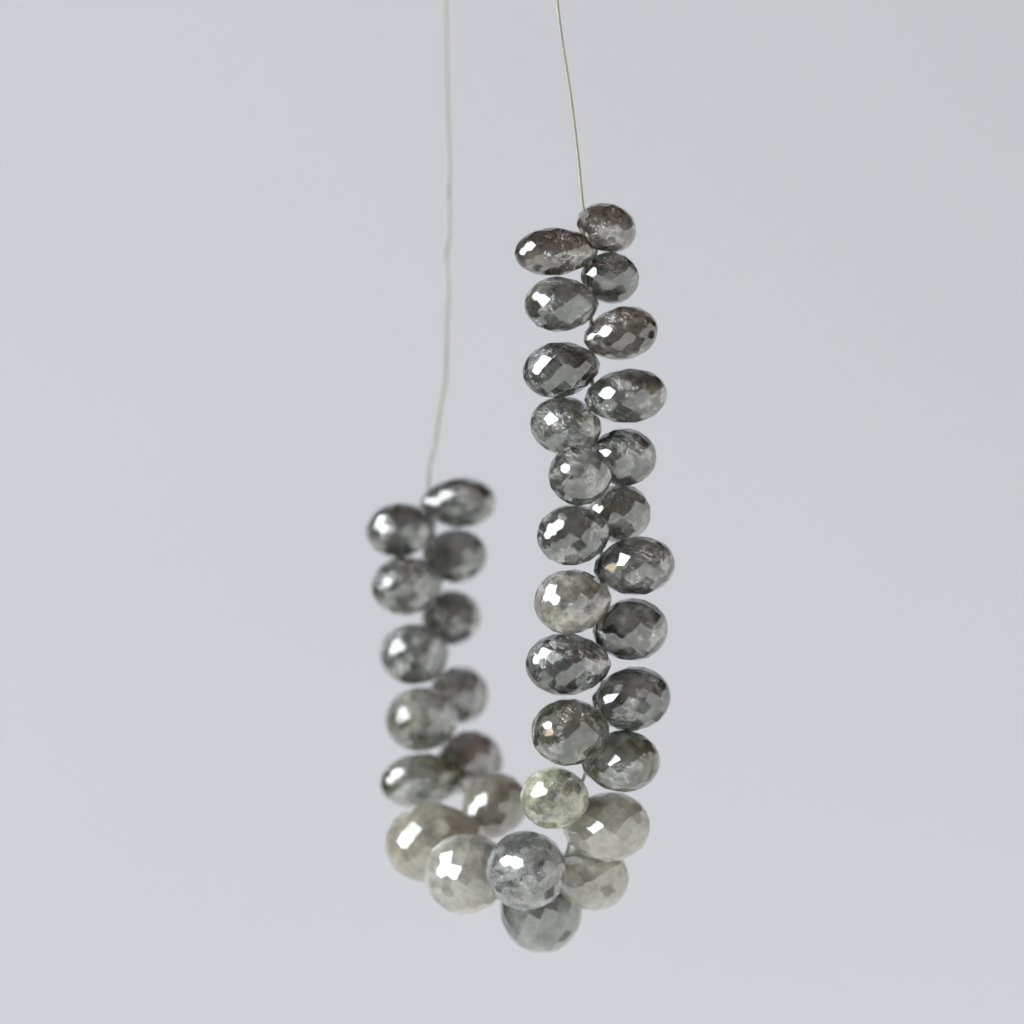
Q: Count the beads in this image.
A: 37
